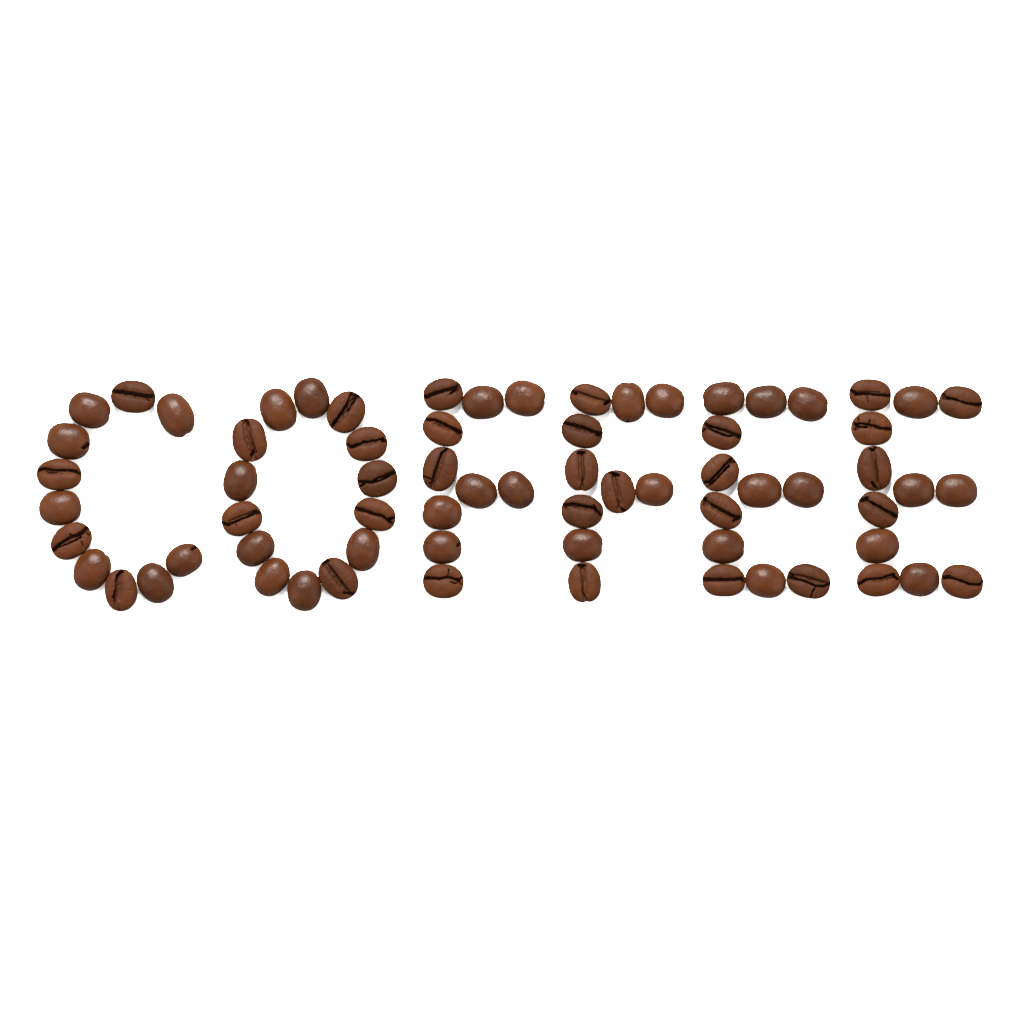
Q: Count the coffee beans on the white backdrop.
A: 69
